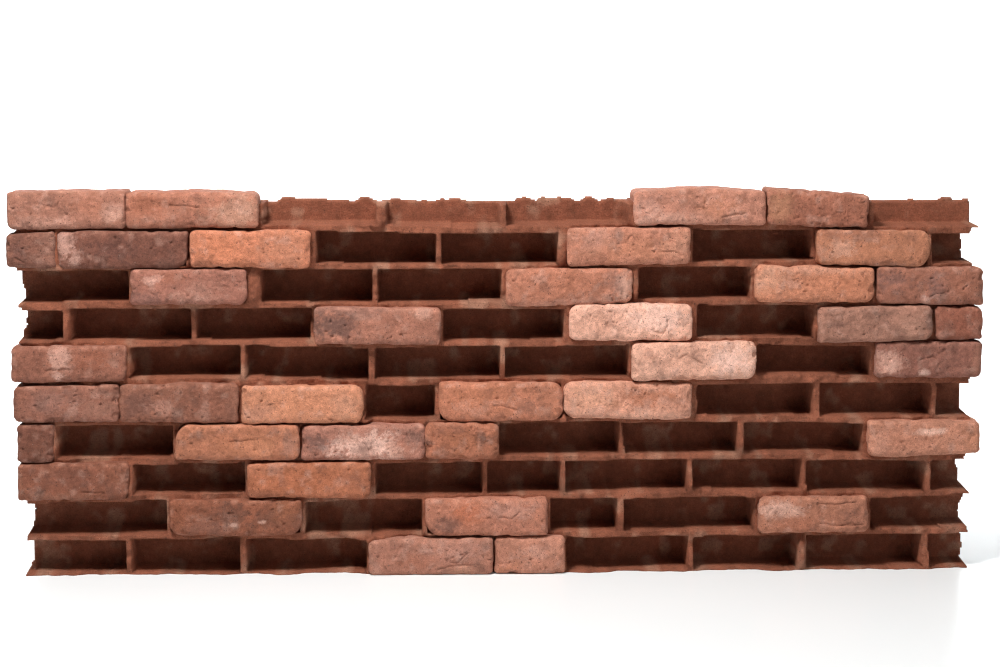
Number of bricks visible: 37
